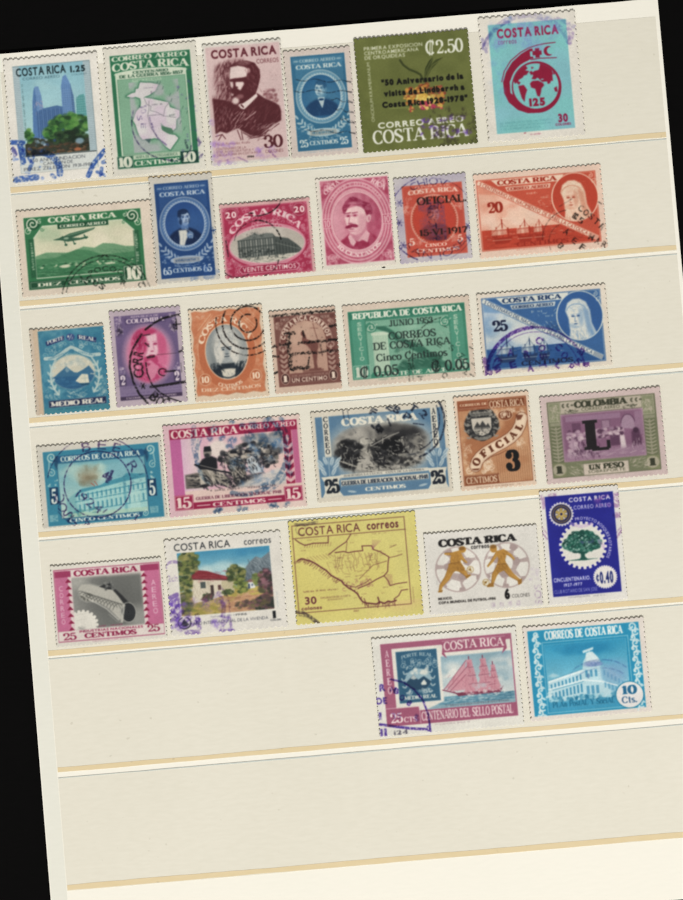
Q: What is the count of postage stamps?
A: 30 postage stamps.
